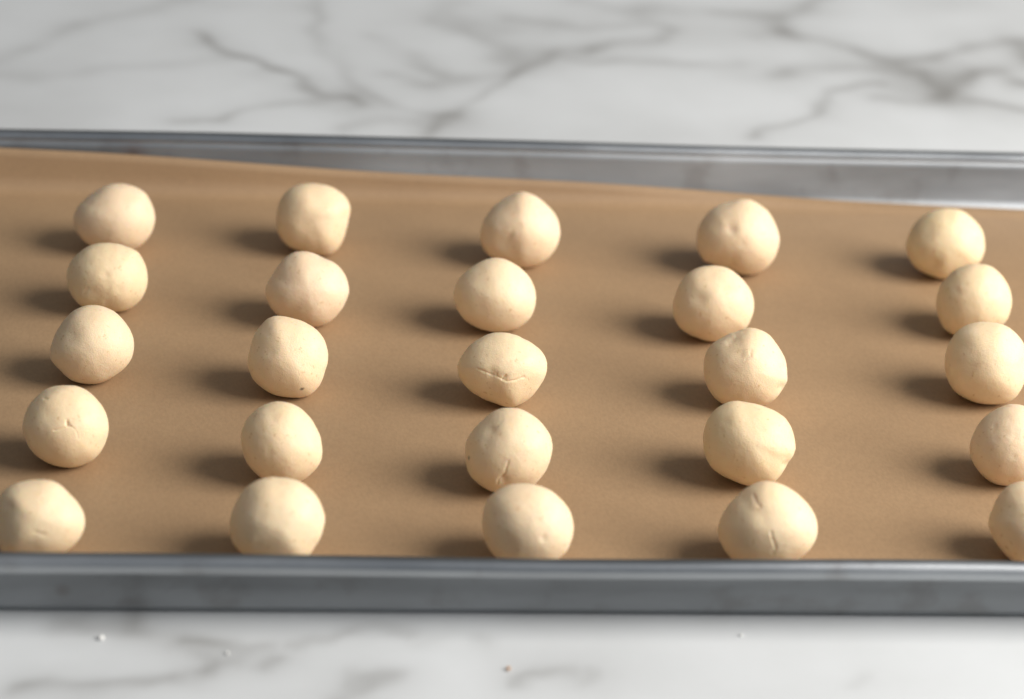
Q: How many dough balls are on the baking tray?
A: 25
